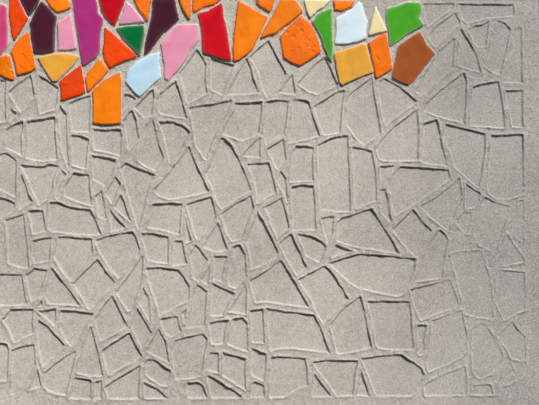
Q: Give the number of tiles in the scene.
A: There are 37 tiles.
